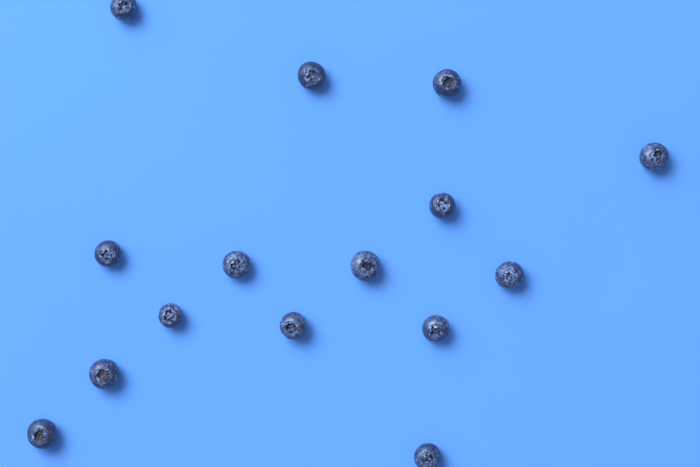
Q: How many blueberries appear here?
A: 15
